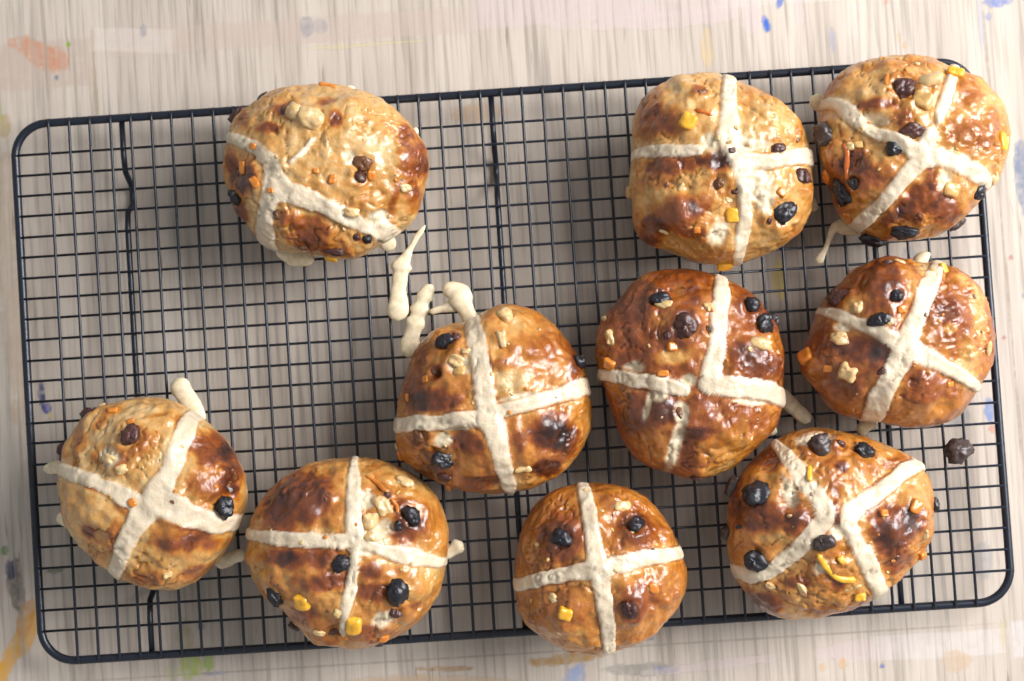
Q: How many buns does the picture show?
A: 10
